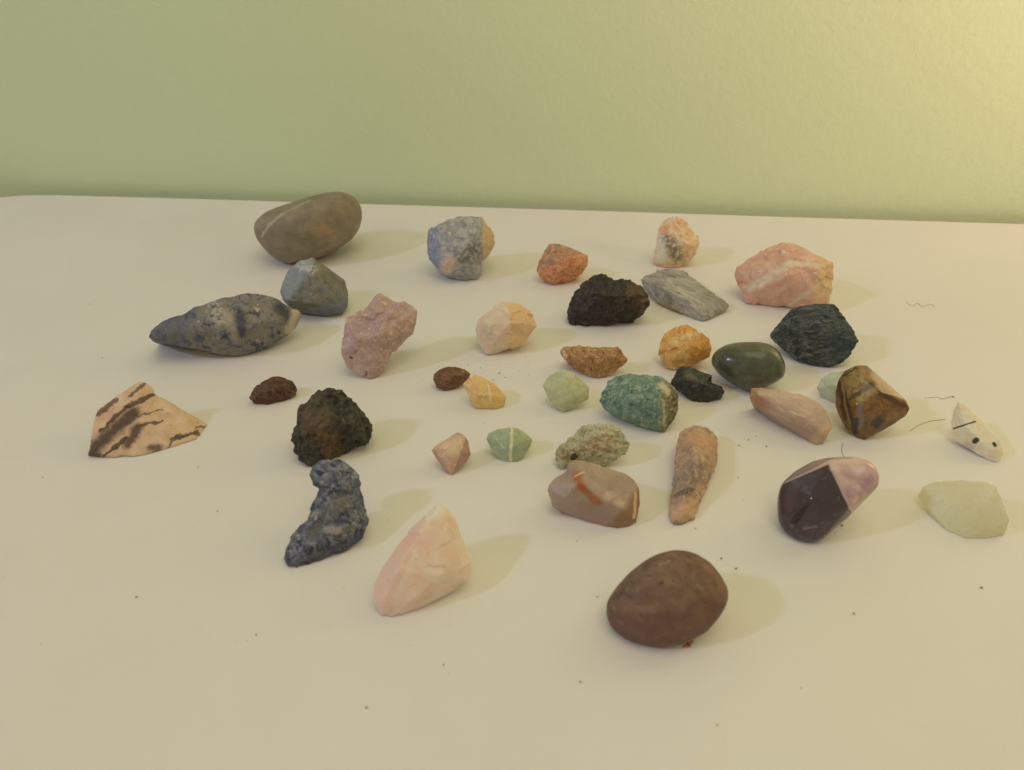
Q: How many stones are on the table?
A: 37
